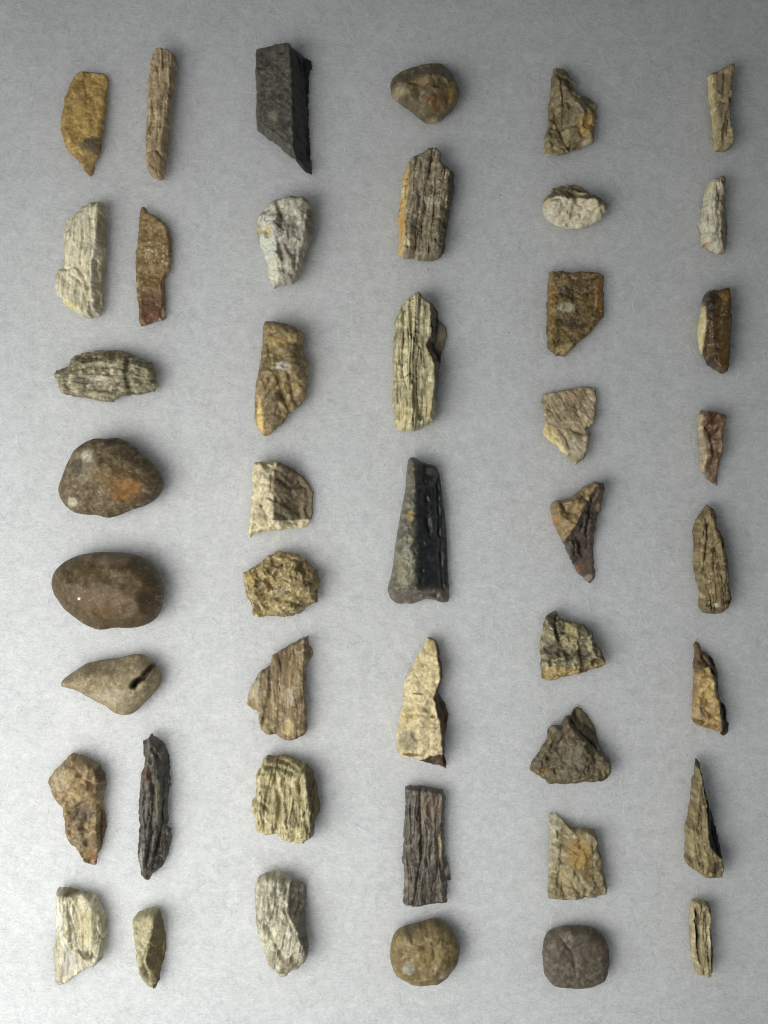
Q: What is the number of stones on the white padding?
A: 44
